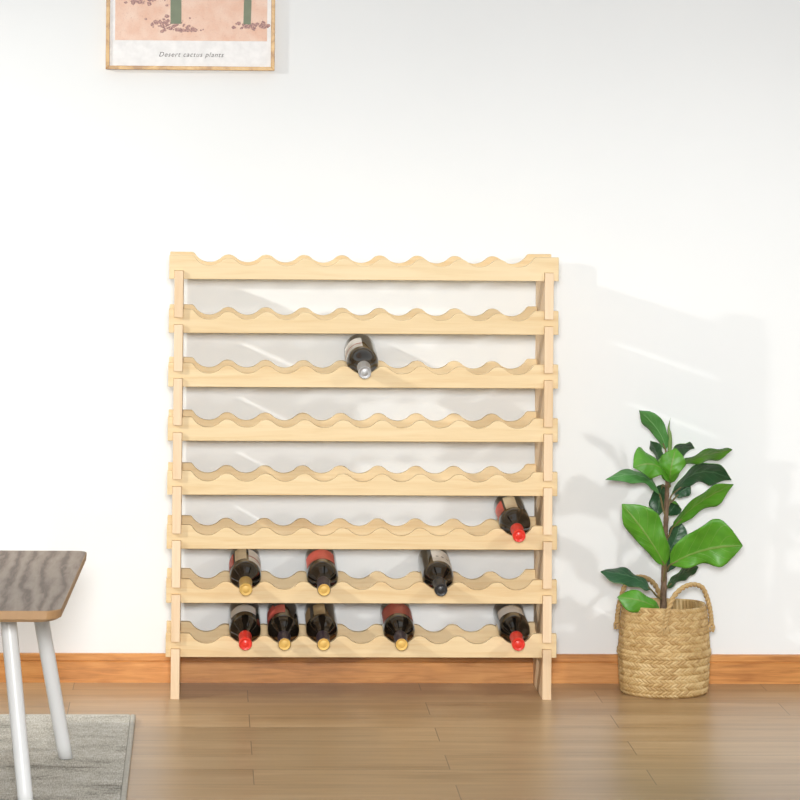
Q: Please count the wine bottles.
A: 10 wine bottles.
